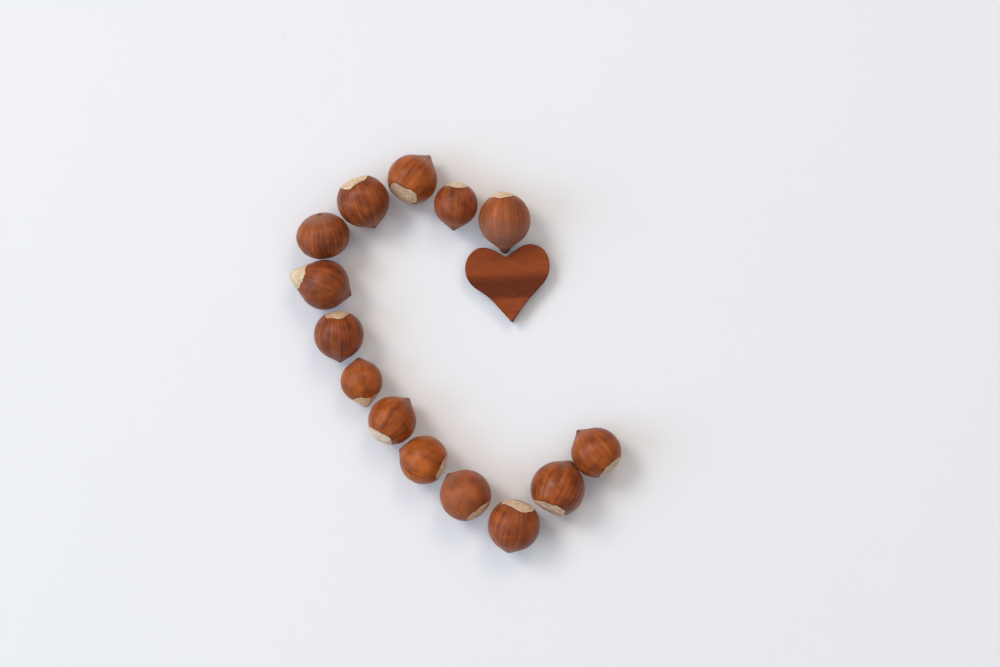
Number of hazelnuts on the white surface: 14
